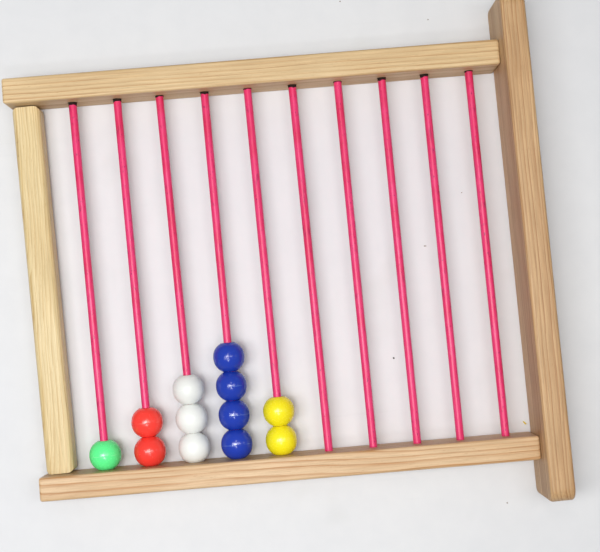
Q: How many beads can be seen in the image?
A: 12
